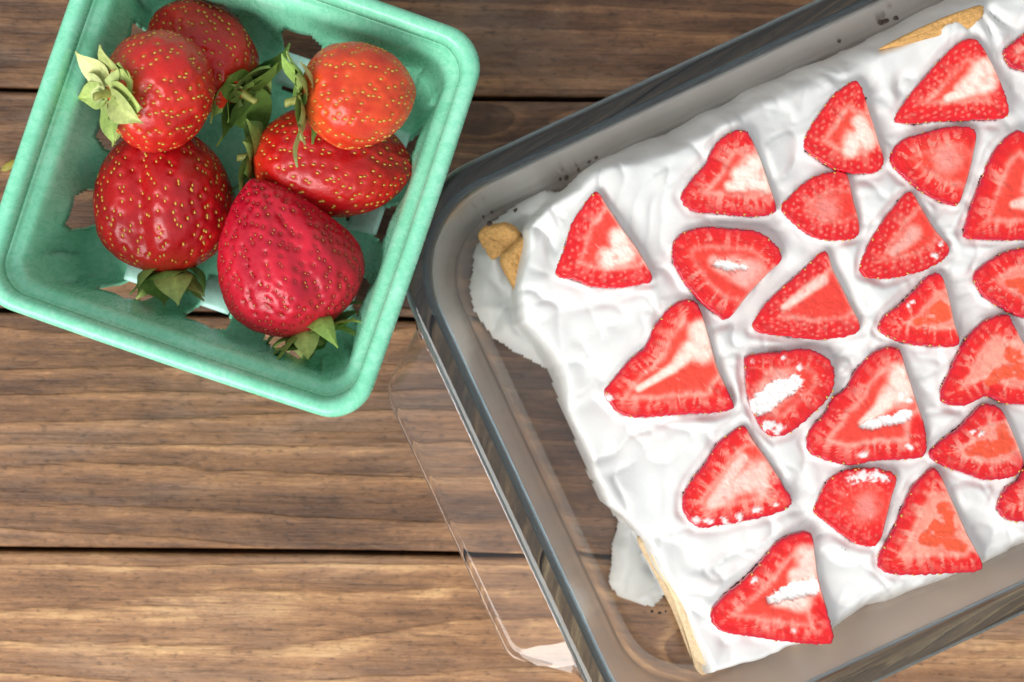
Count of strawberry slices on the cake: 23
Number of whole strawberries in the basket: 6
